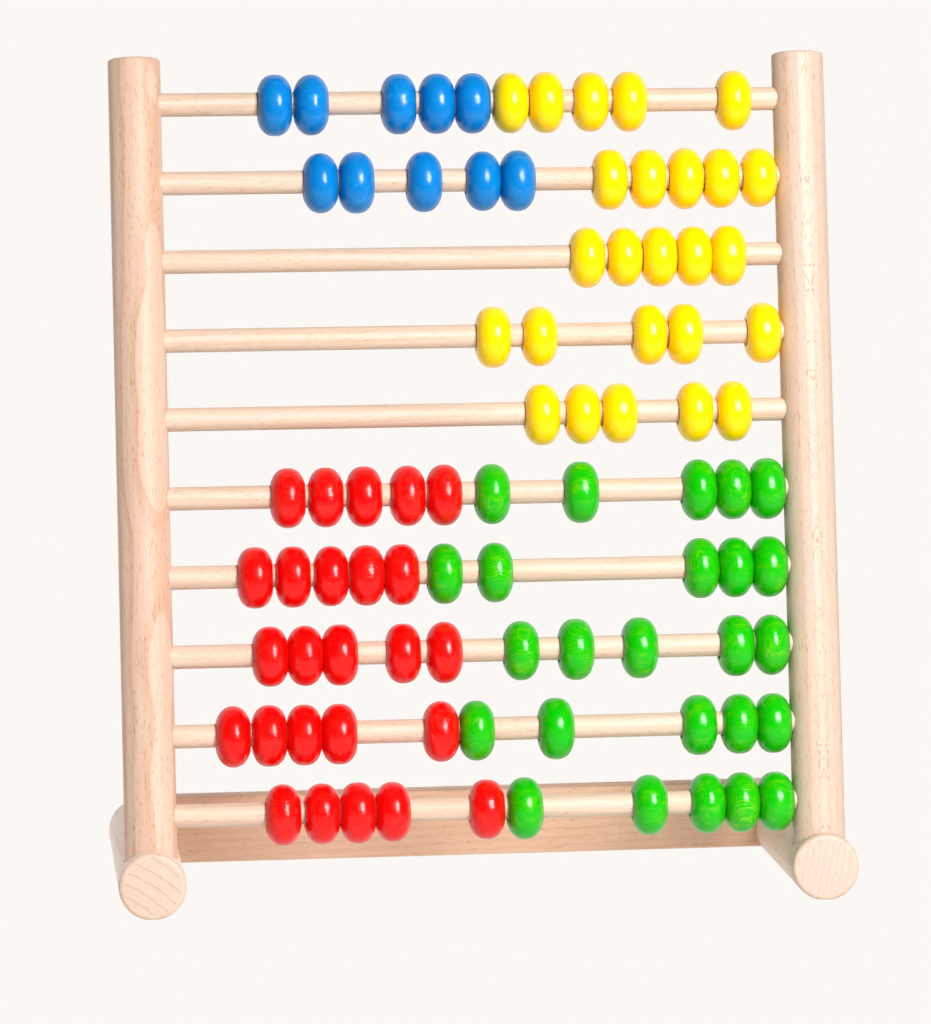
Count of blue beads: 10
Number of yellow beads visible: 25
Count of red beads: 25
